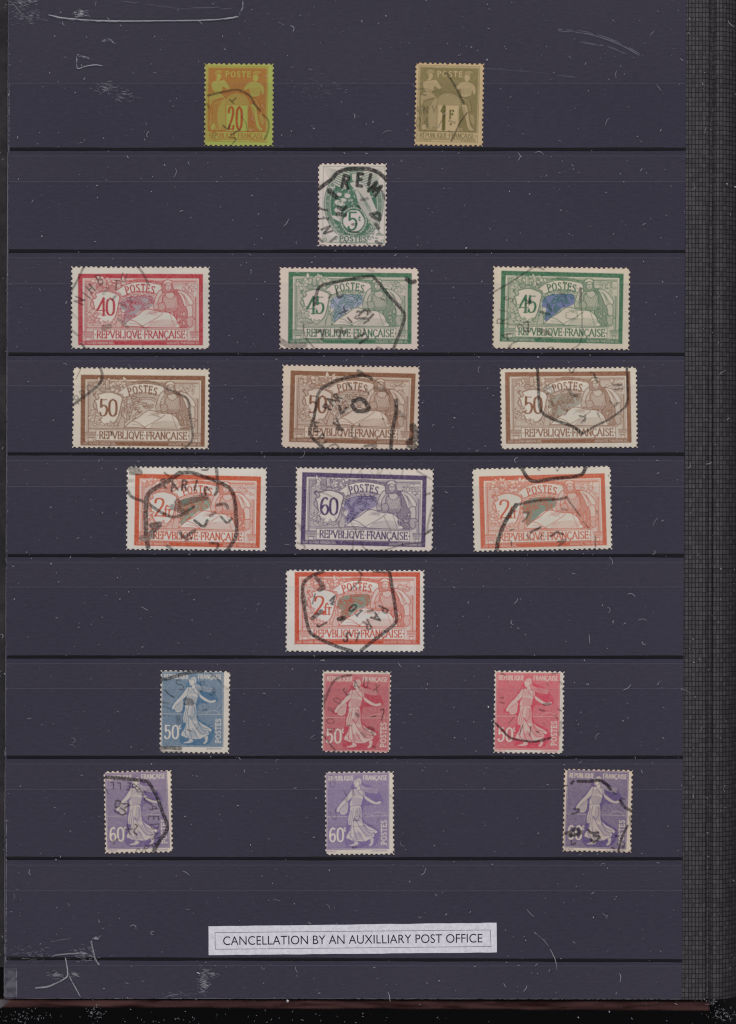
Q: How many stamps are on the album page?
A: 19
